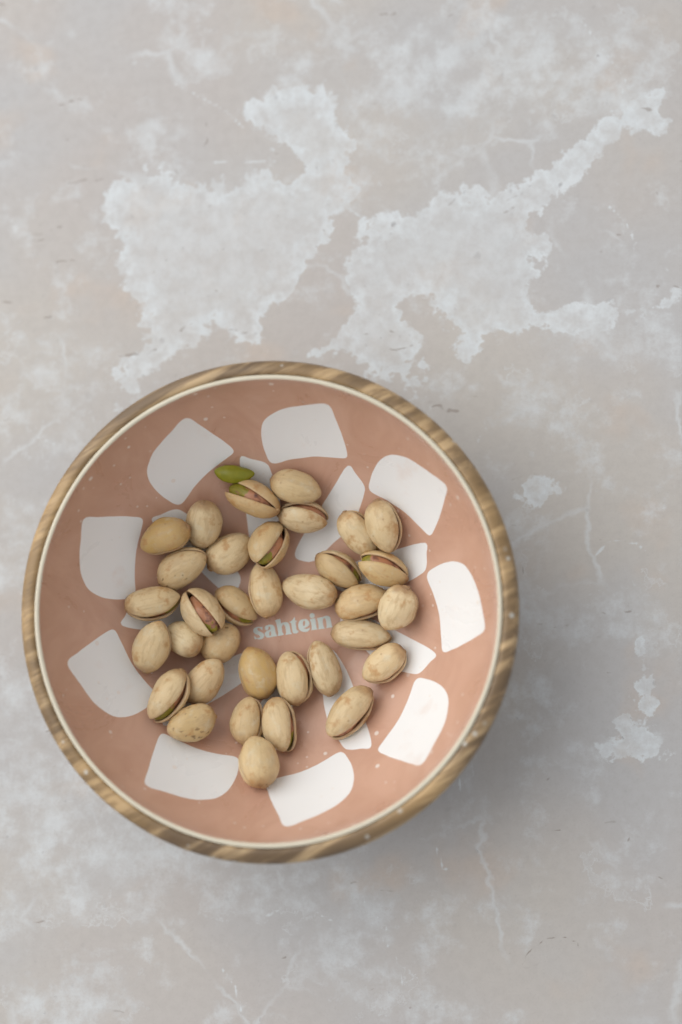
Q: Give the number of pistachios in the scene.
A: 34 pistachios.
